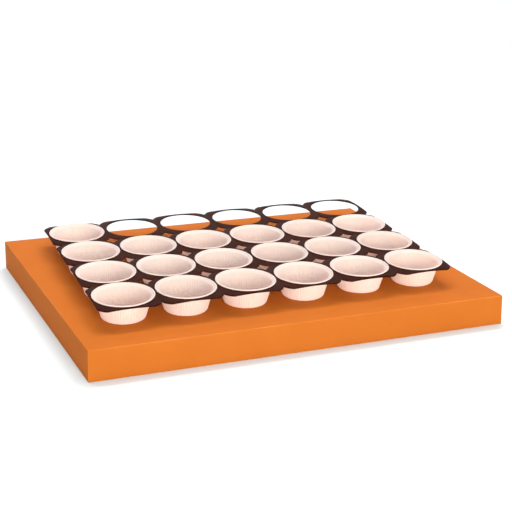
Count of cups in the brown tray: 19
